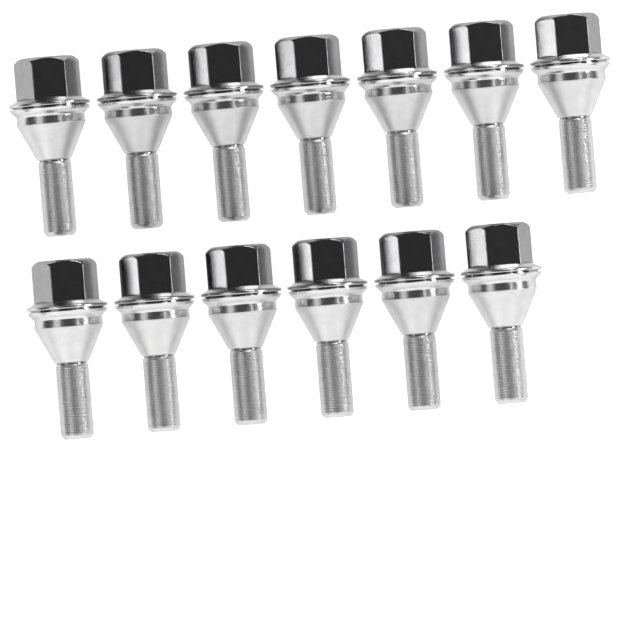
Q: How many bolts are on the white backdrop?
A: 13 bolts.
